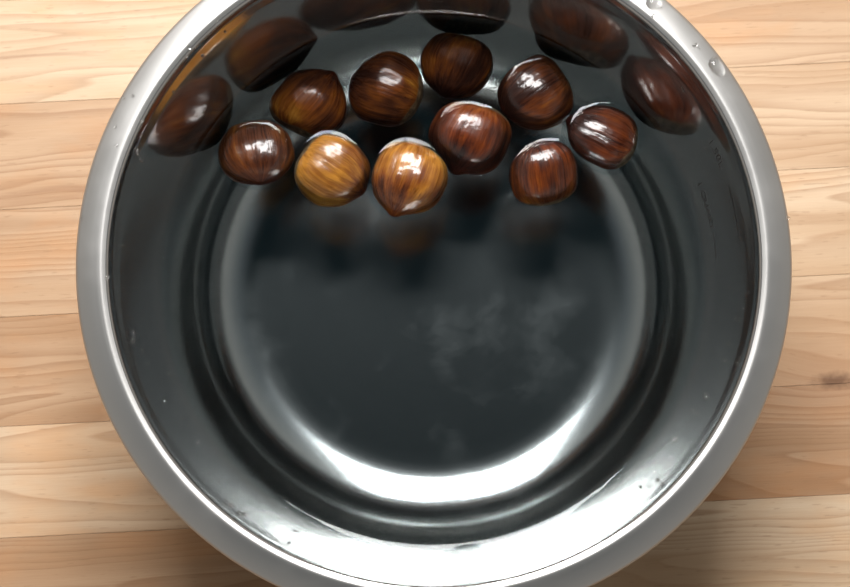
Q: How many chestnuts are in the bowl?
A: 10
